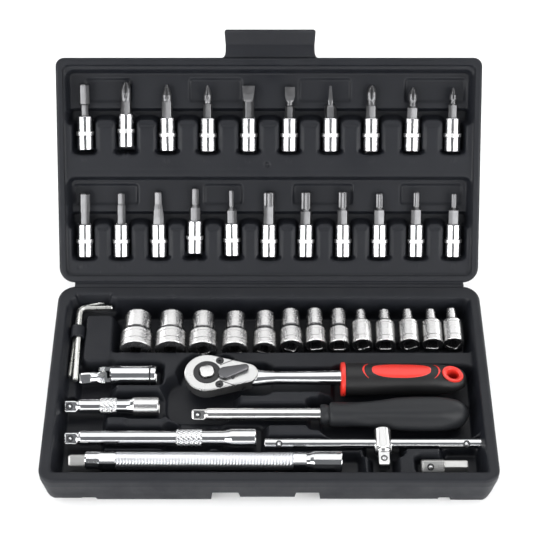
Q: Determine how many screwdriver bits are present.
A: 21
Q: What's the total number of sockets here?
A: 13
